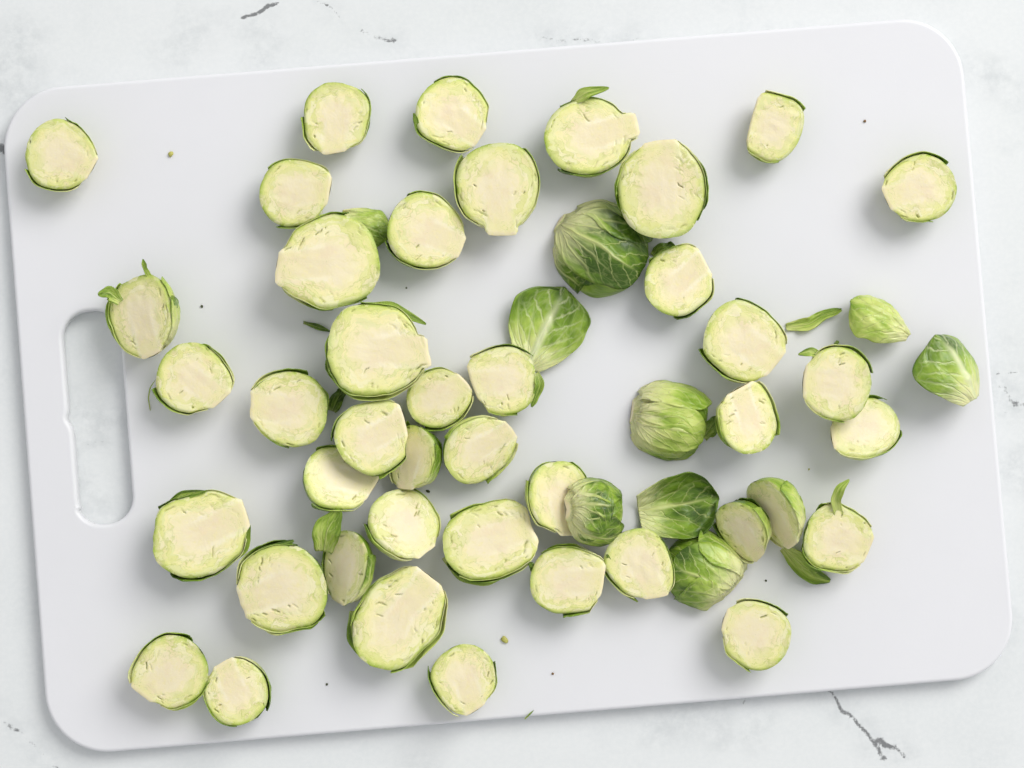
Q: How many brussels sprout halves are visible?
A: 46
